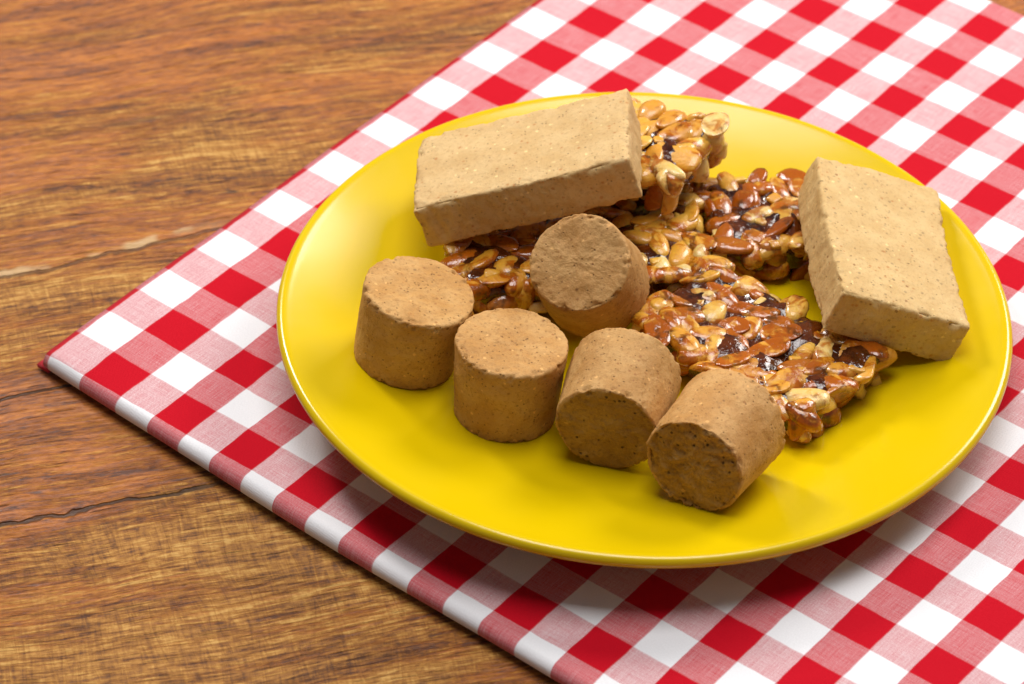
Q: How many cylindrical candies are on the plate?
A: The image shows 5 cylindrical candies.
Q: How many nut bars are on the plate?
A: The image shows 5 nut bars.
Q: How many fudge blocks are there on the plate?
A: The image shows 2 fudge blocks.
